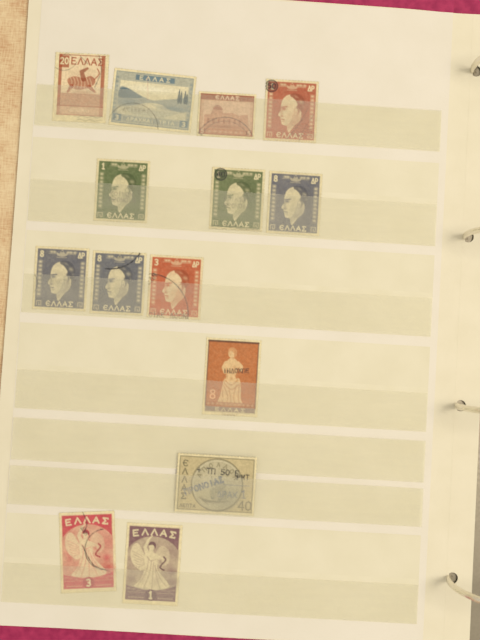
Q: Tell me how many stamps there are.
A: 14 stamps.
